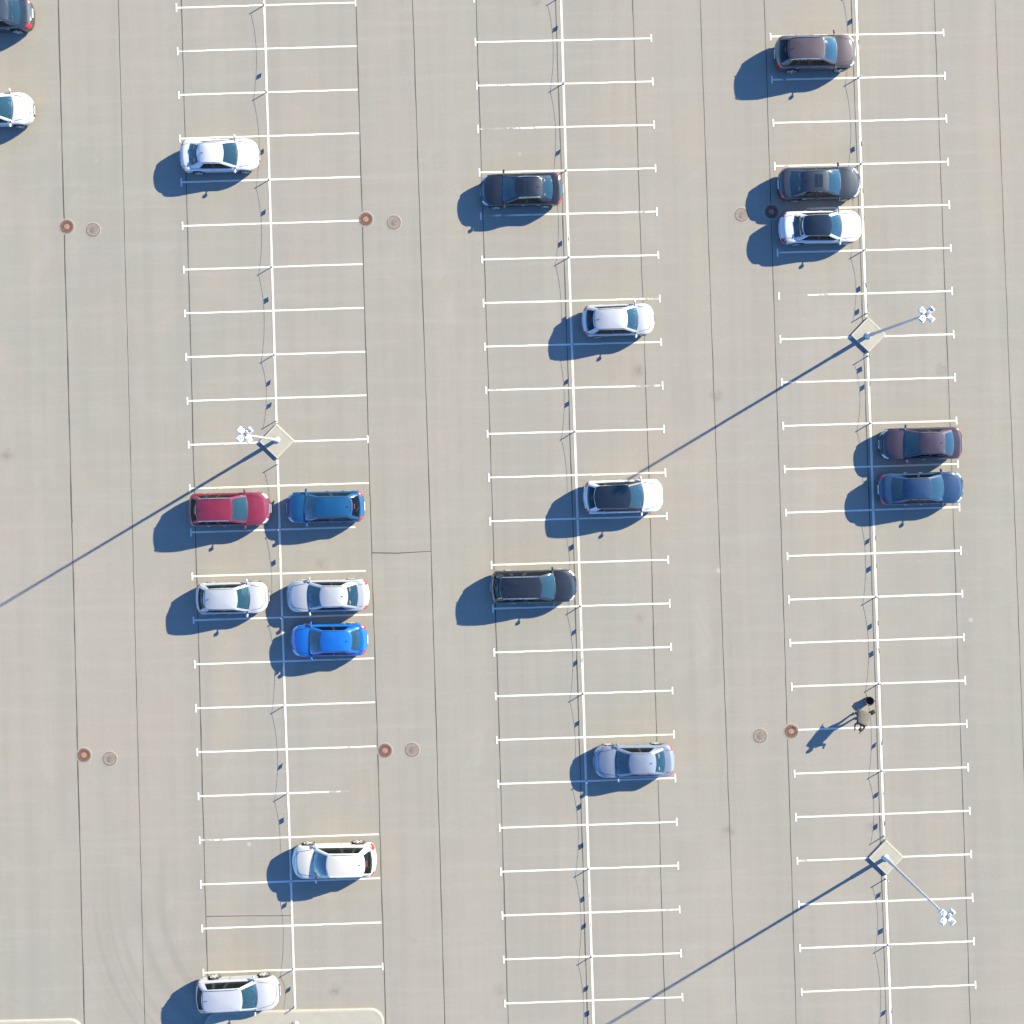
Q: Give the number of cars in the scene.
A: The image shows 20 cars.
